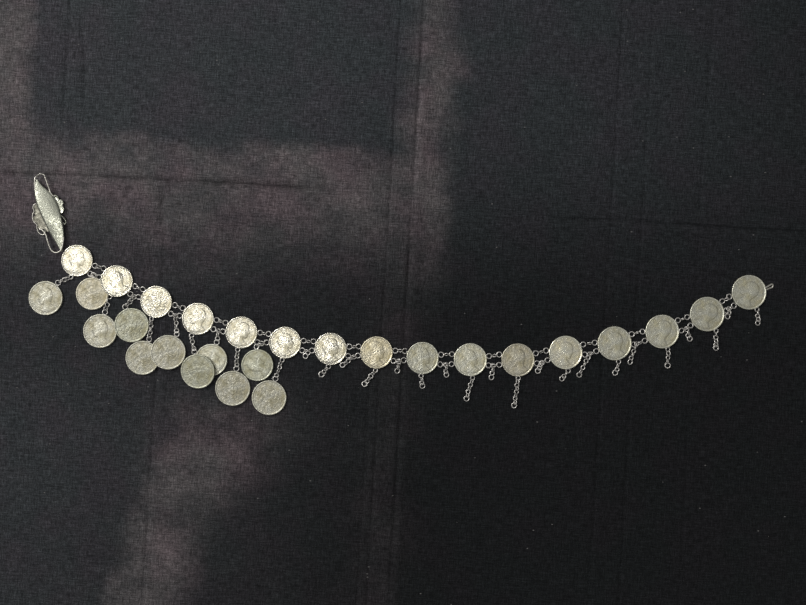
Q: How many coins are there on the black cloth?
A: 27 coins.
